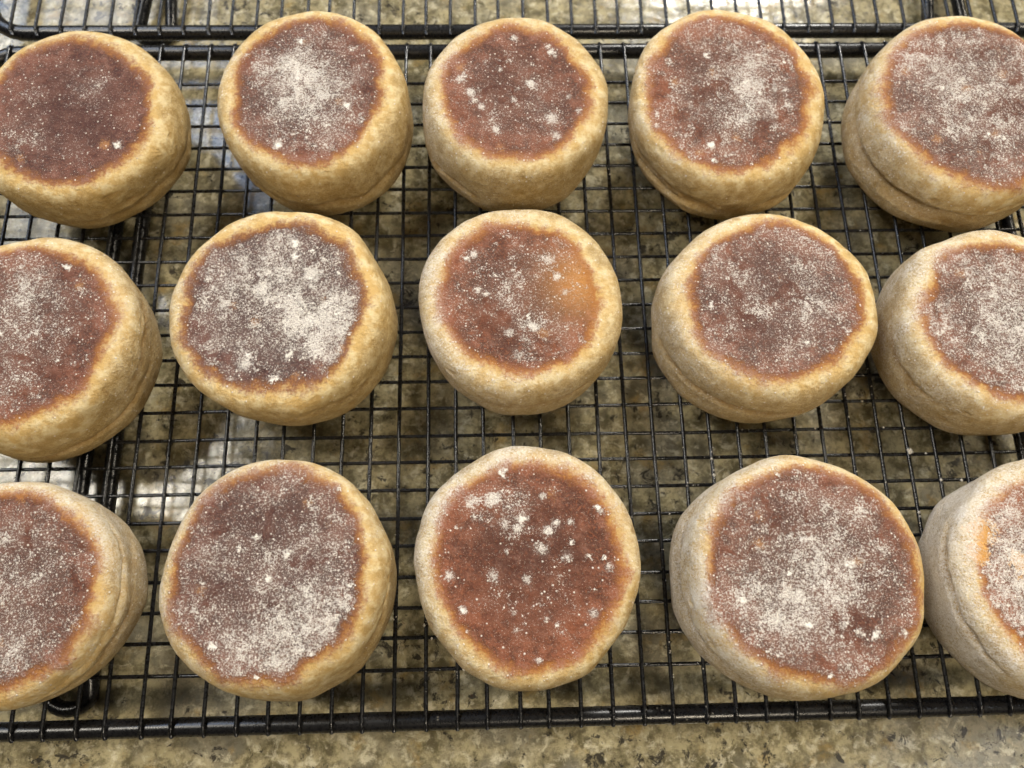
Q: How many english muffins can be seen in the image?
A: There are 15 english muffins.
